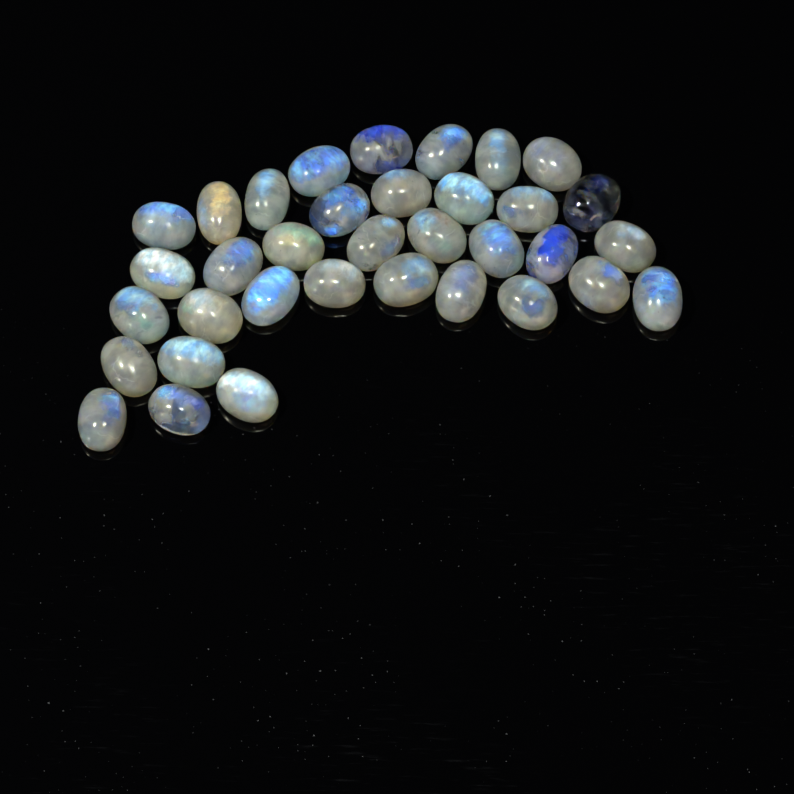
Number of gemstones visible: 35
